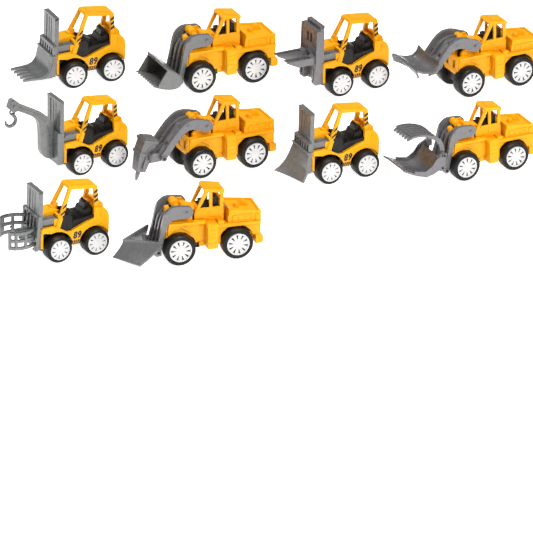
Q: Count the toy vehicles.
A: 10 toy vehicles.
